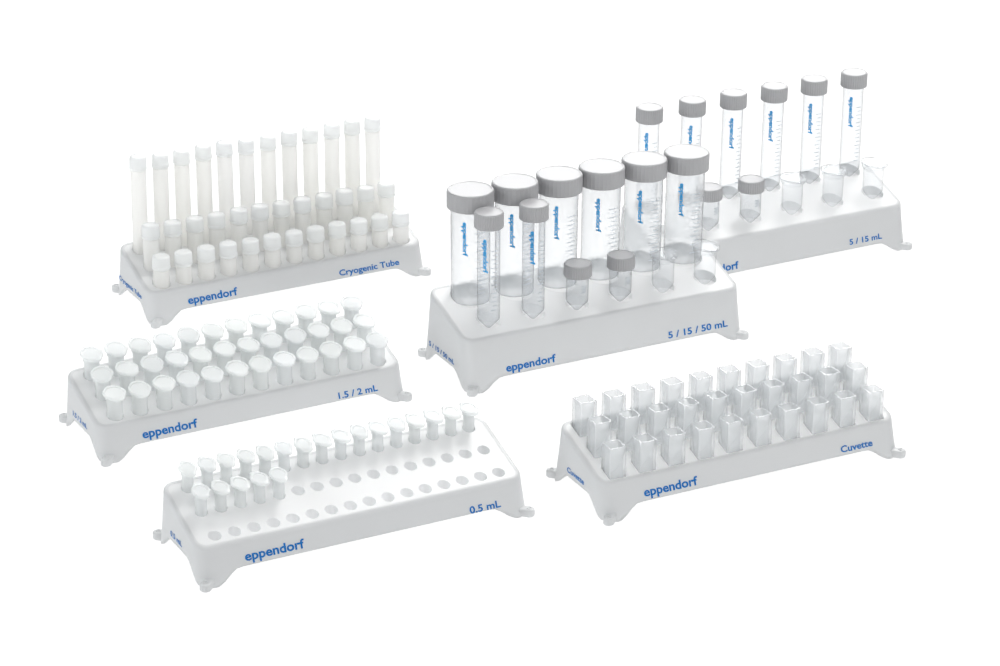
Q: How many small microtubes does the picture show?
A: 21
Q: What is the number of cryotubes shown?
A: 36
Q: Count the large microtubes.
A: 36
